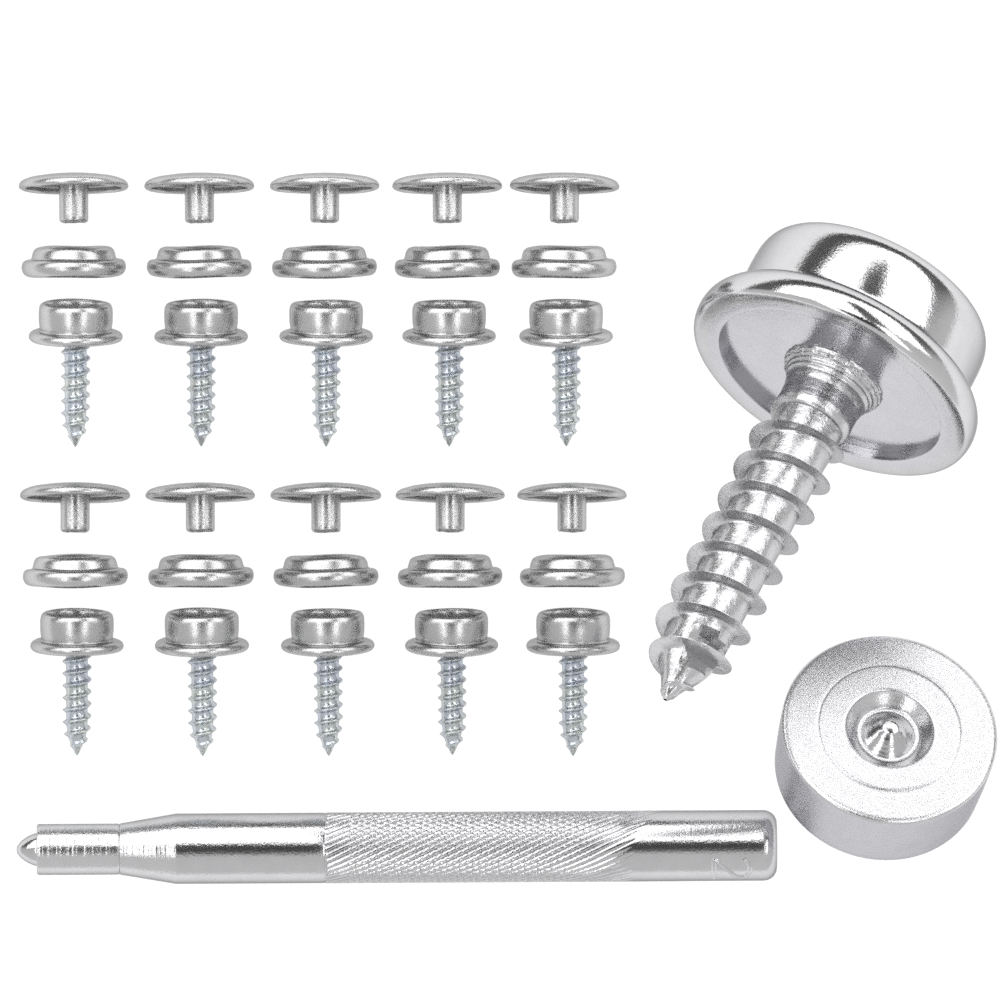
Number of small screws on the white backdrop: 10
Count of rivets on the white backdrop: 10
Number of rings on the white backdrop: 10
